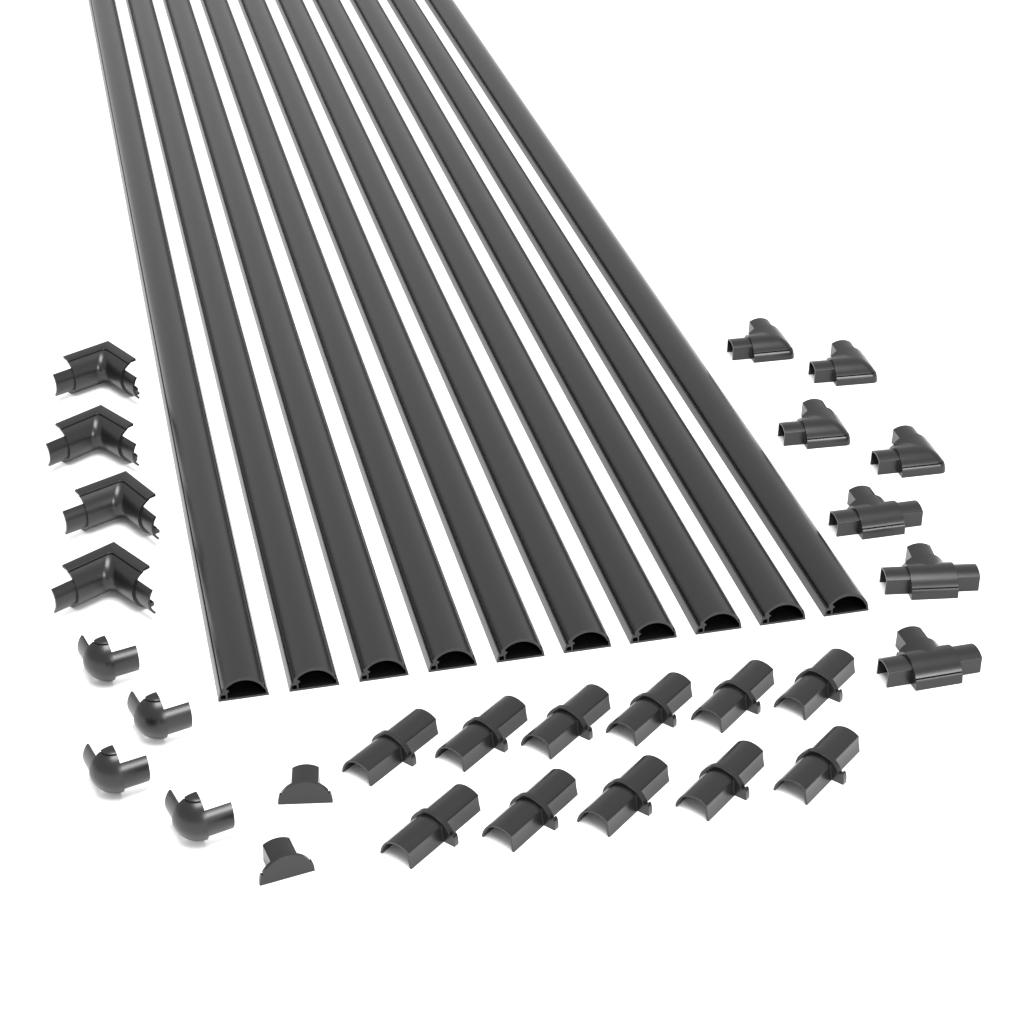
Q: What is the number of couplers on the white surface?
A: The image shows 11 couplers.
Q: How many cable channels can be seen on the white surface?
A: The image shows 10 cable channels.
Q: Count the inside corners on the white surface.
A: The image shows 4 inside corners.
